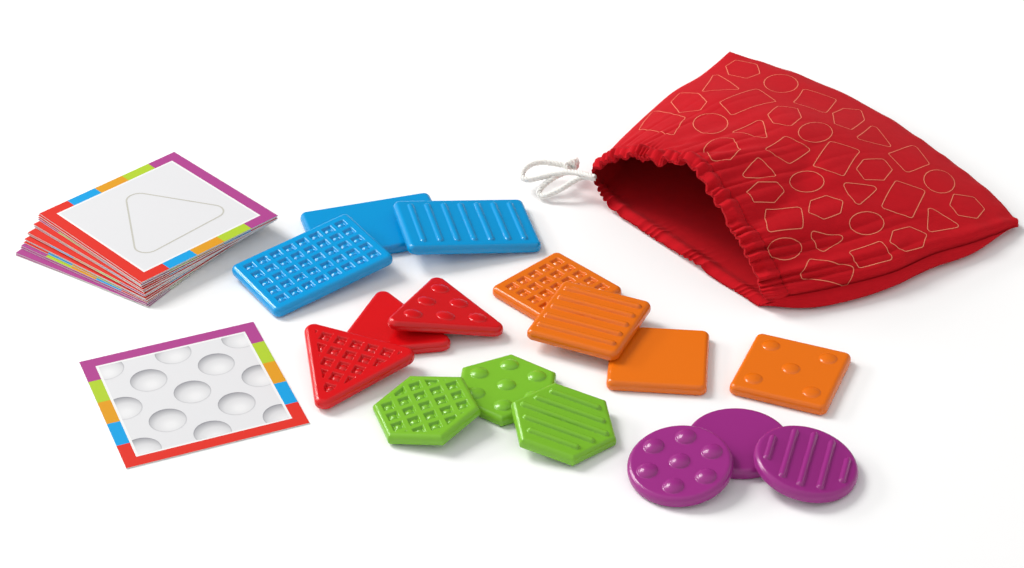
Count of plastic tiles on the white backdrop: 16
